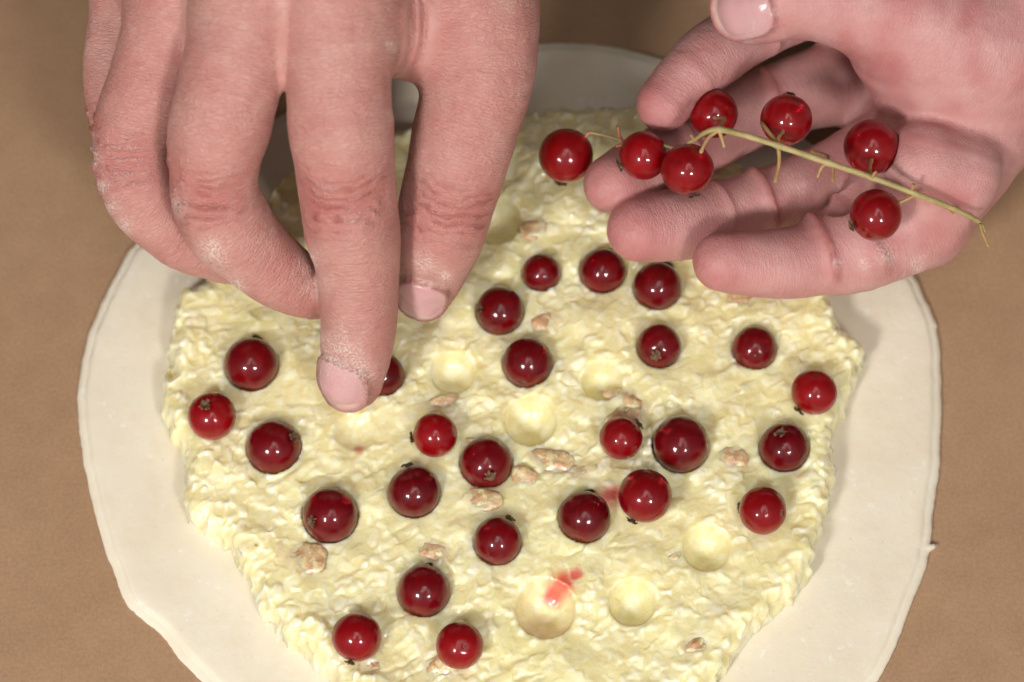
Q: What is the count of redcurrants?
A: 33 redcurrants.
